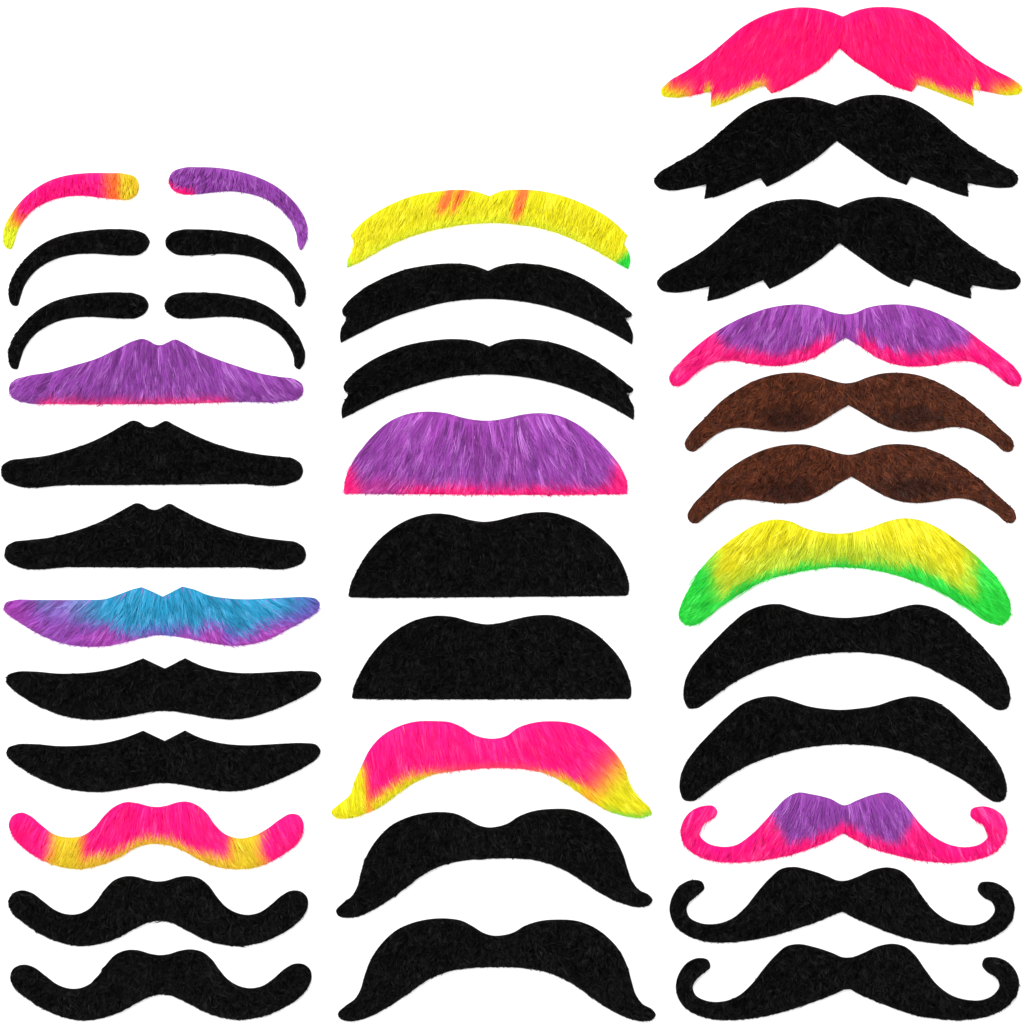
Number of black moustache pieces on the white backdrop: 22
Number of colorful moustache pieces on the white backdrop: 12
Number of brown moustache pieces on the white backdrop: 2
